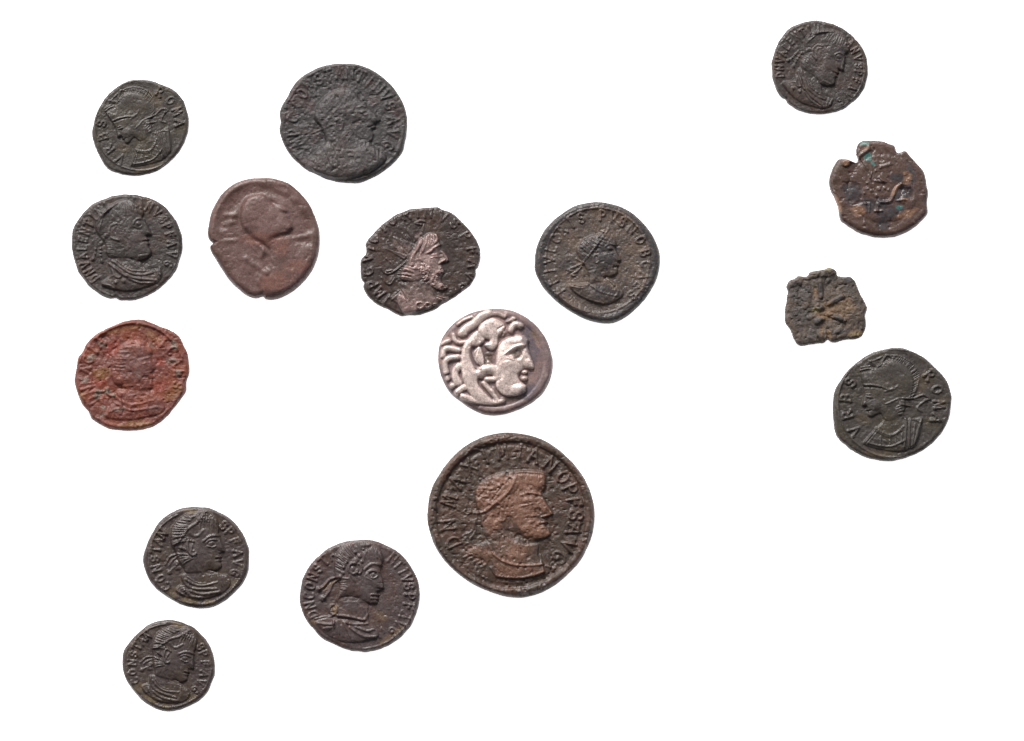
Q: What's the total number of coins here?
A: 16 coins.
